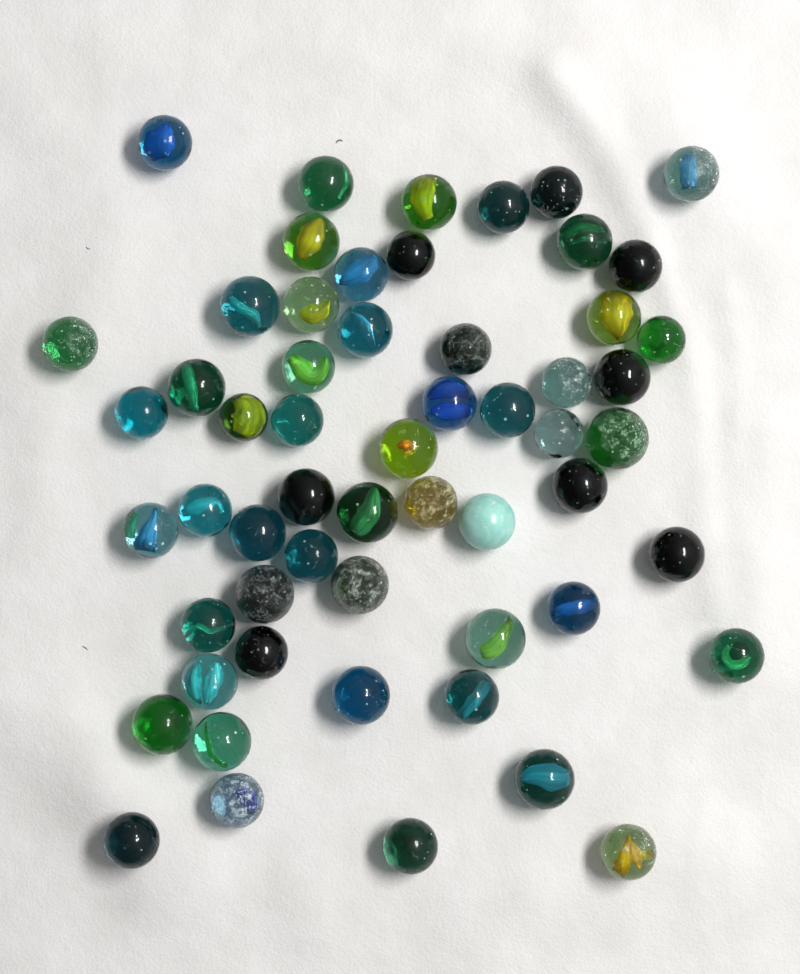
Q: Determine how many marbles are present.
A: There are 57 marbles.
